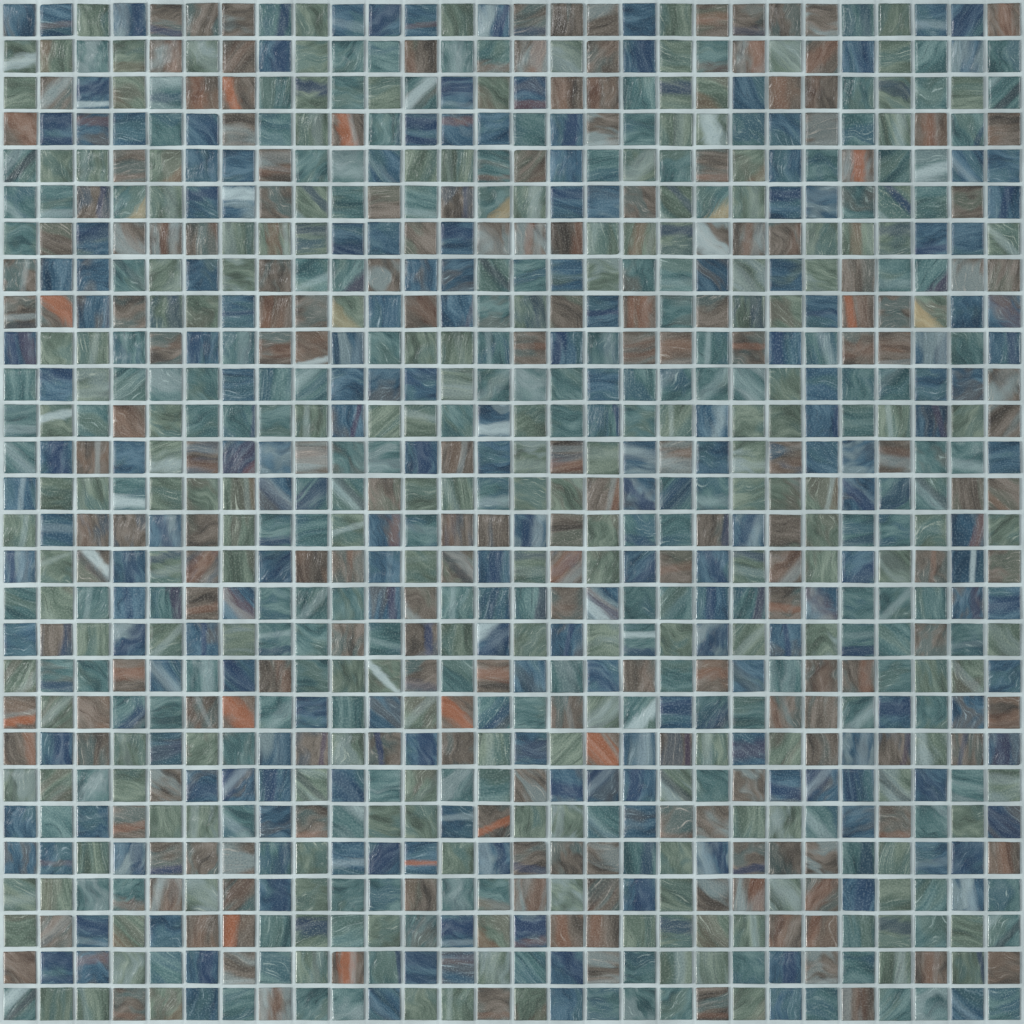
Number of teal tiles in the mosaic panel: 198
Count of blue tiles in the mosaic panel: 198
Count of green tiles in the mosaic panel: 194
